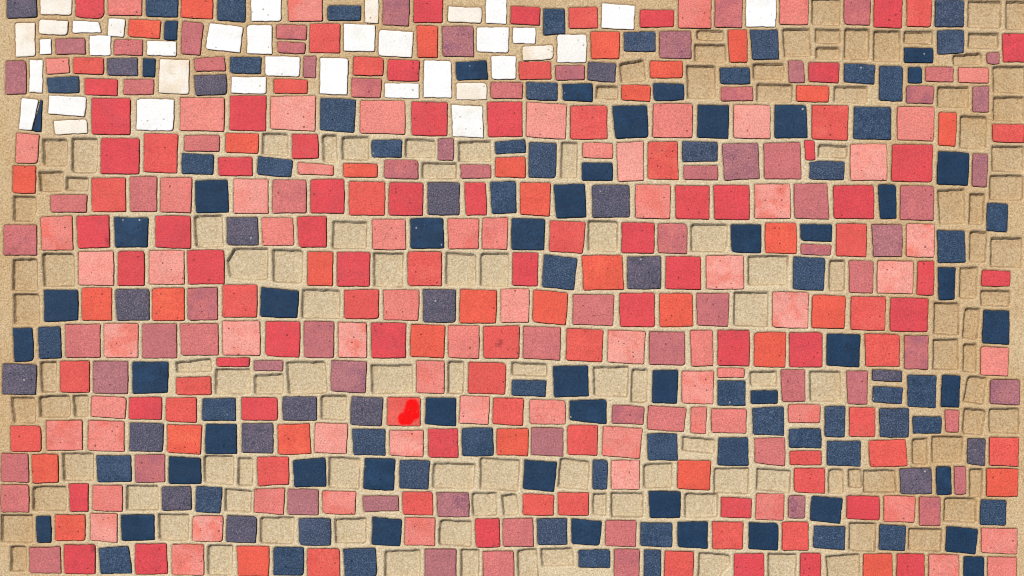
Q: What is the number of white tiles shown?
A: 36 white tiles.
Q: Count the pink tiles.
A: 146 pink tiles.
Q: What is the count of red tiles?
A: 132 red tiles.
